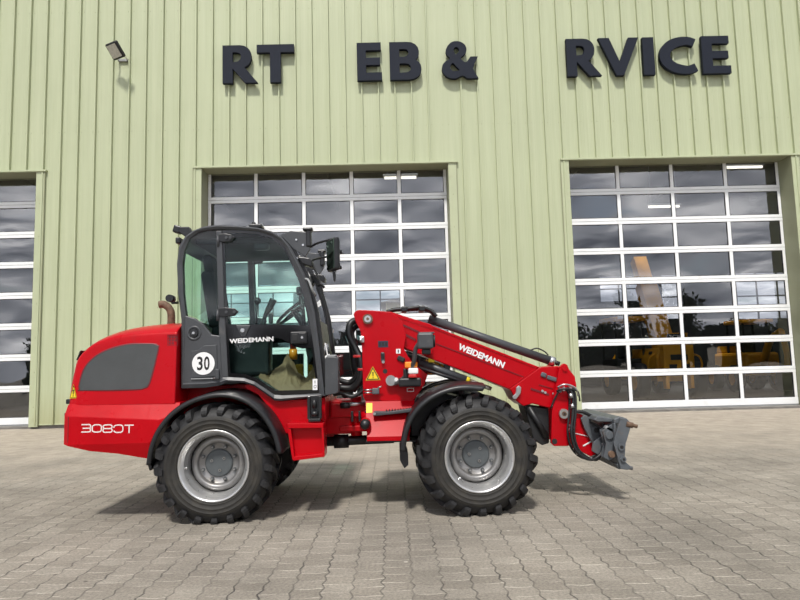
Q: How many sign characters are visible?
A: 10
